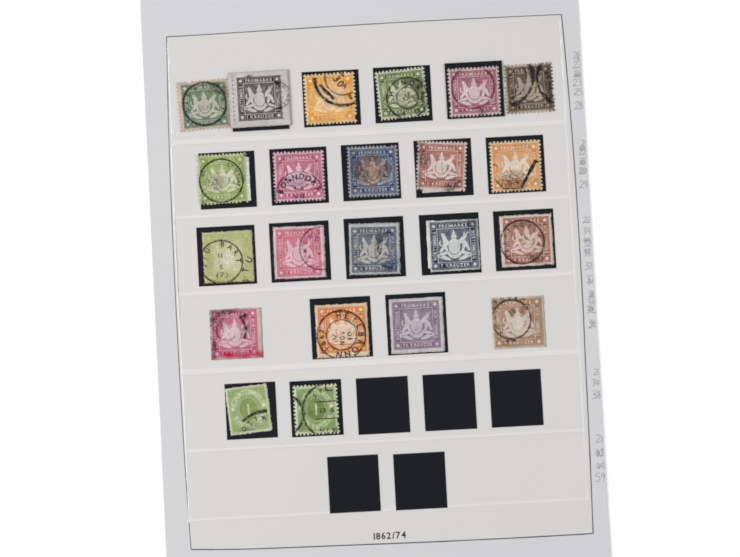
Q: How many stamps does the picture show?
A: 22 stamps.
